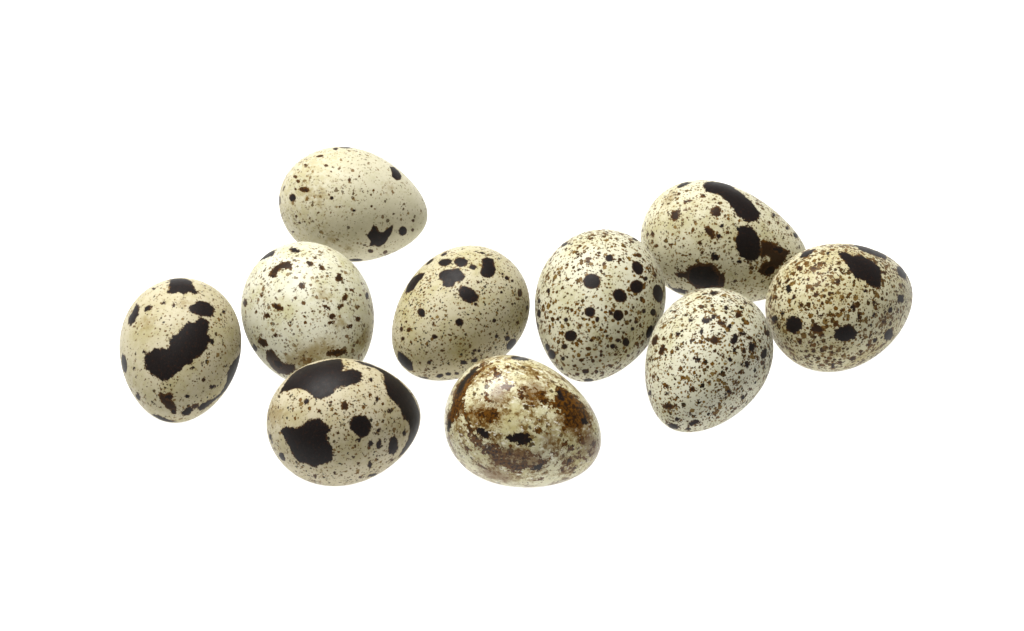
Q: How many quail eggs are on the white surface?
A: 10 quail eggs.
